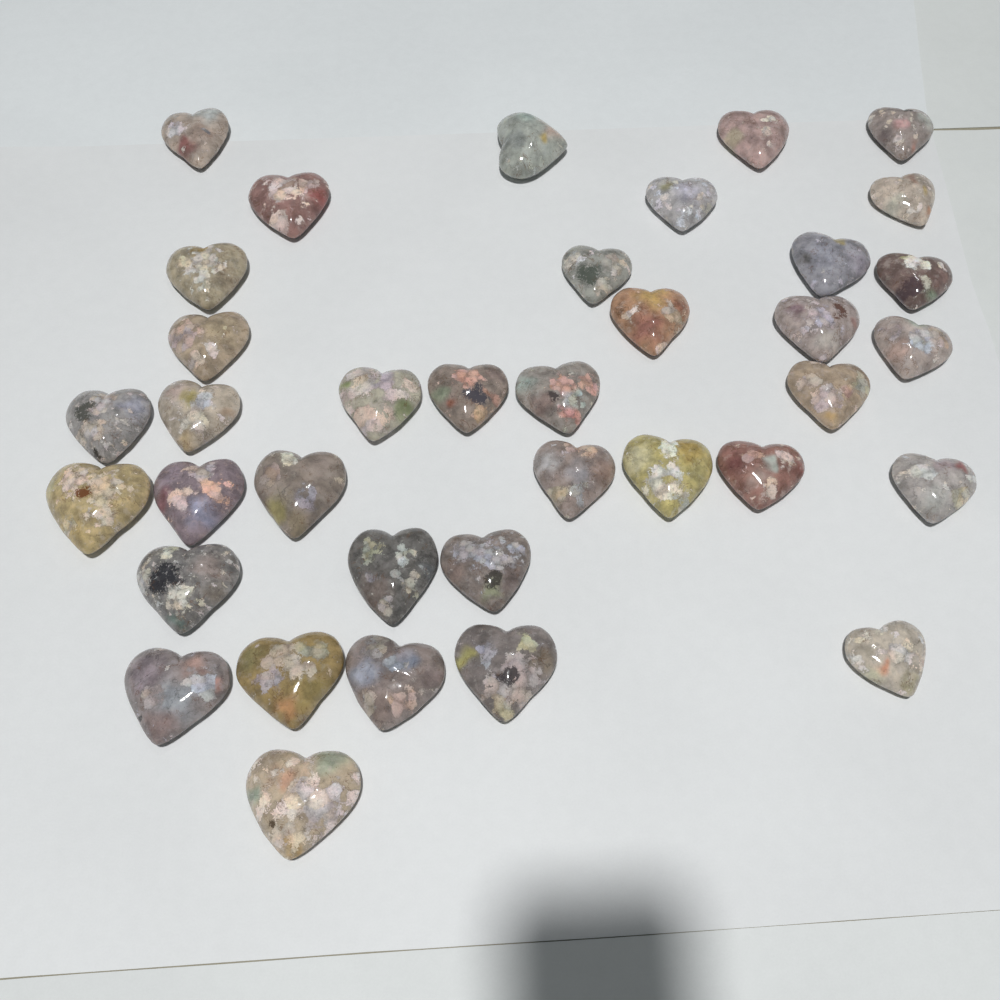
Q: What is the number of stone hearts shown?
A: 37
